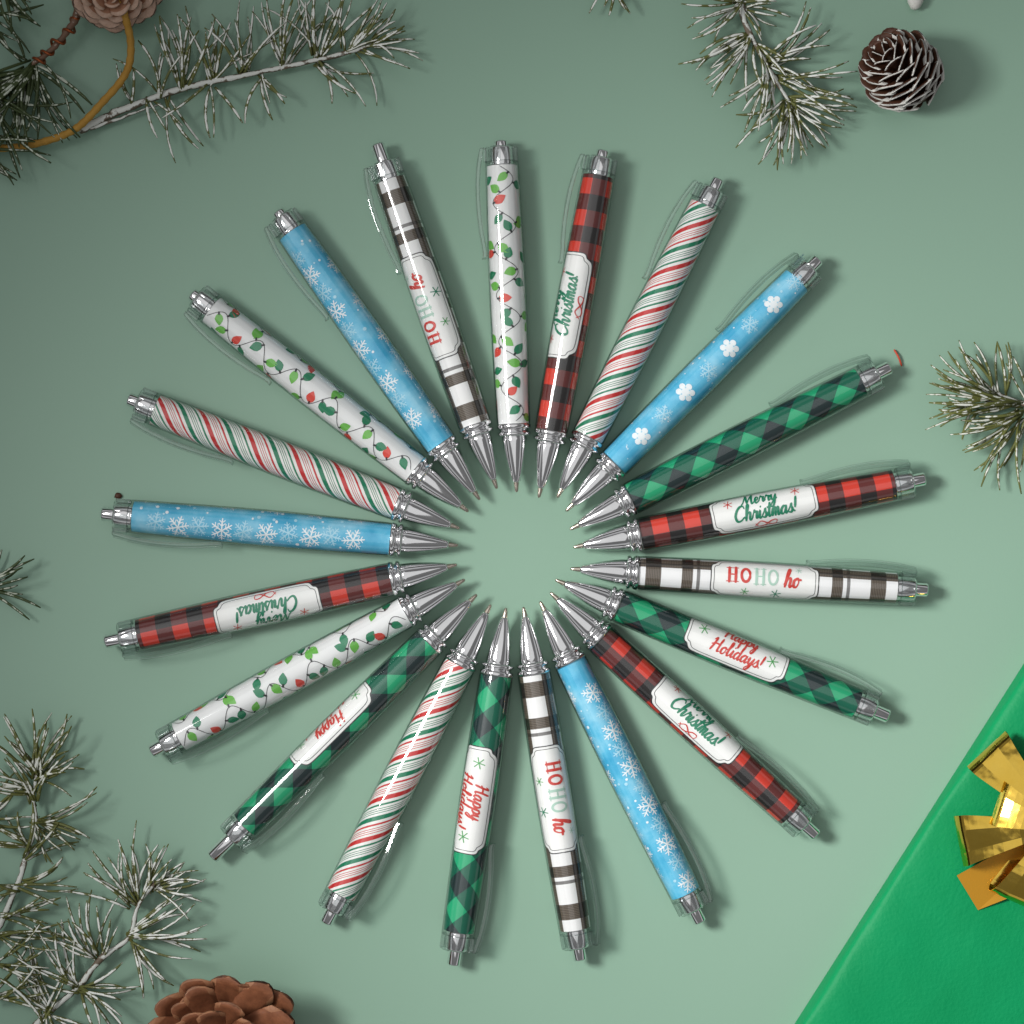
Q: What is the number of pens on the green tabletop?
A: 21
